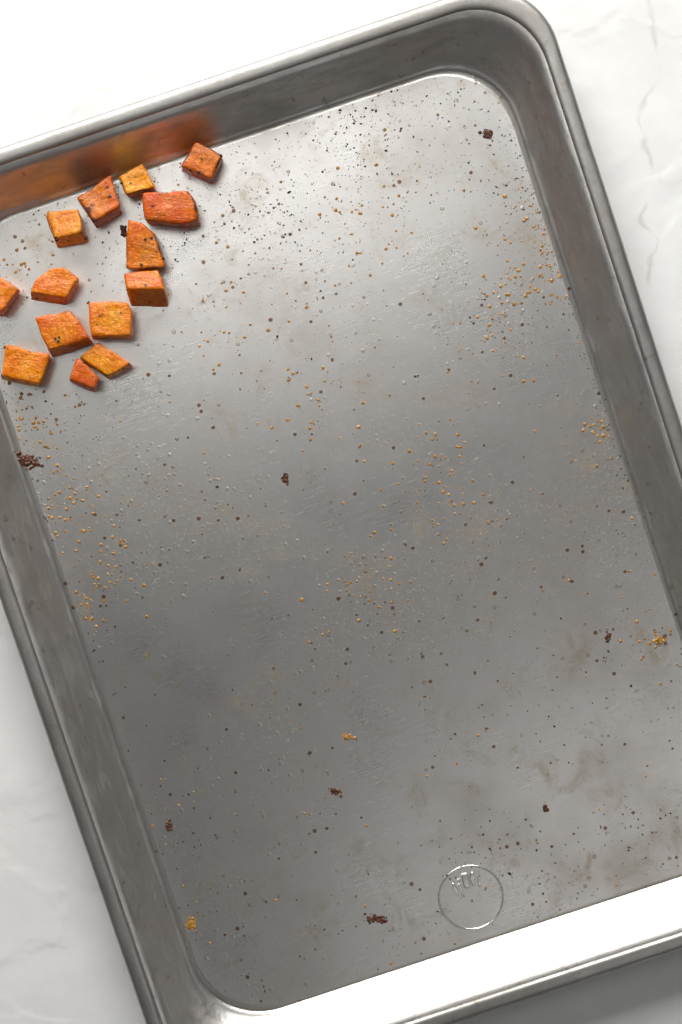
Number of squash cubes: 14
